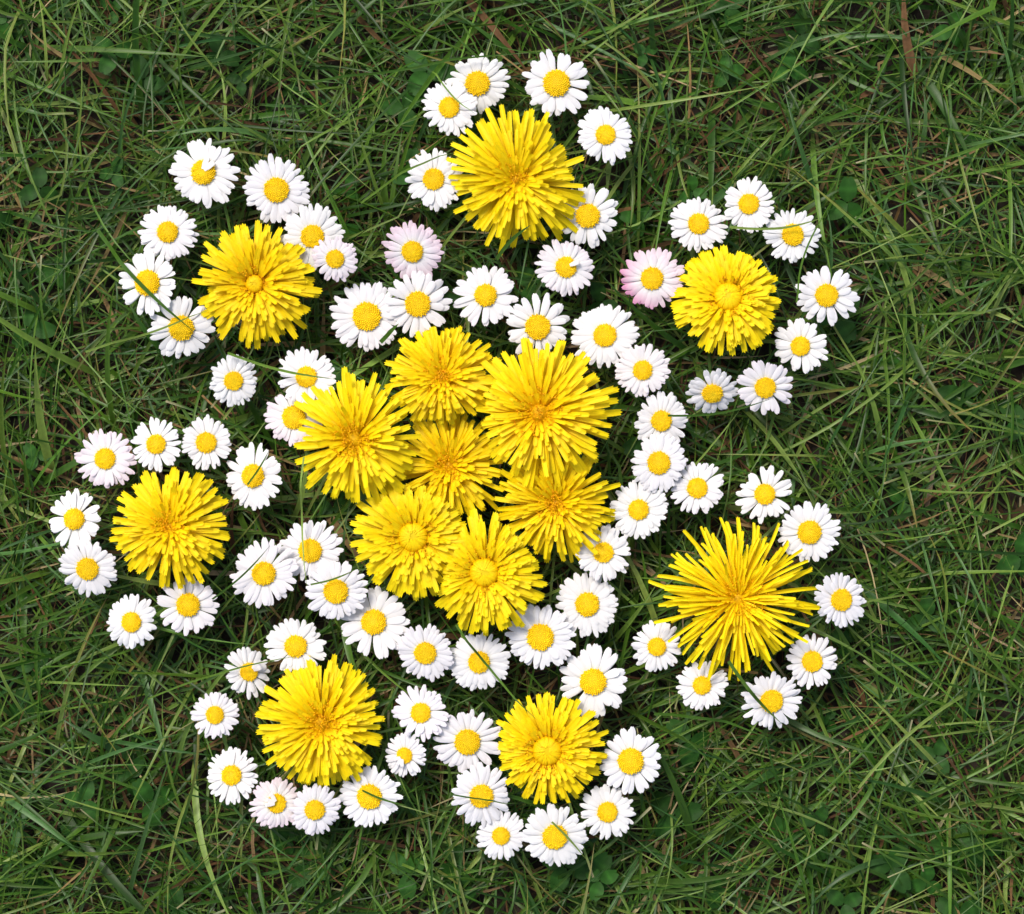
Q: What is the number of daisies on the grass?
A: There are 76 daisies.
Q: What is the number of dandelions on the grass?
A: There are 14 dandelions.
